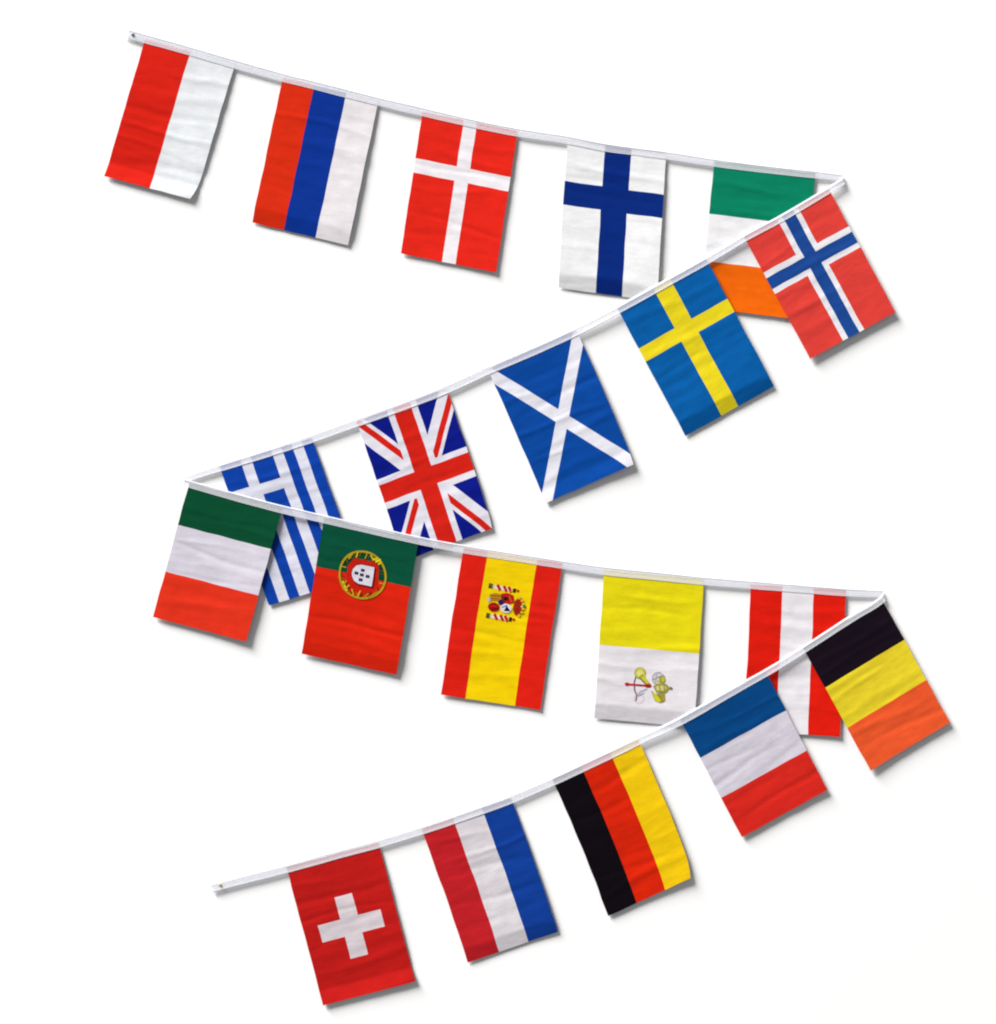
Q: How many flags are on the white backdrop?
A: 20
